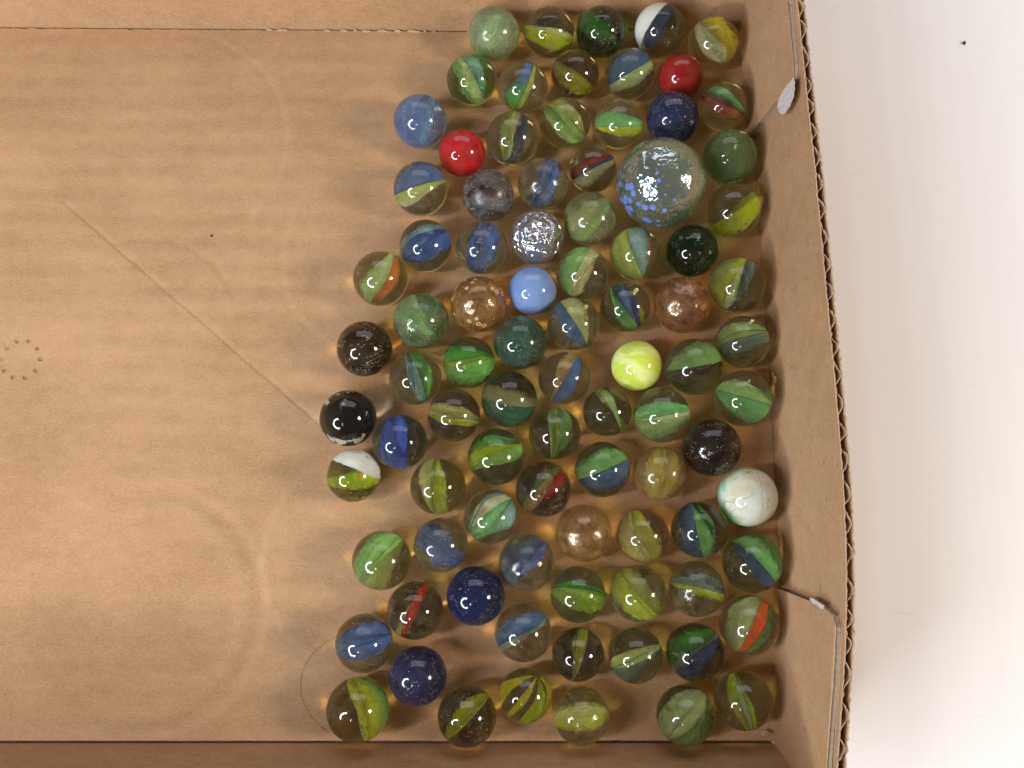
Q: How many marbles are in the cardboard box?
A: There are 89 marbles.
